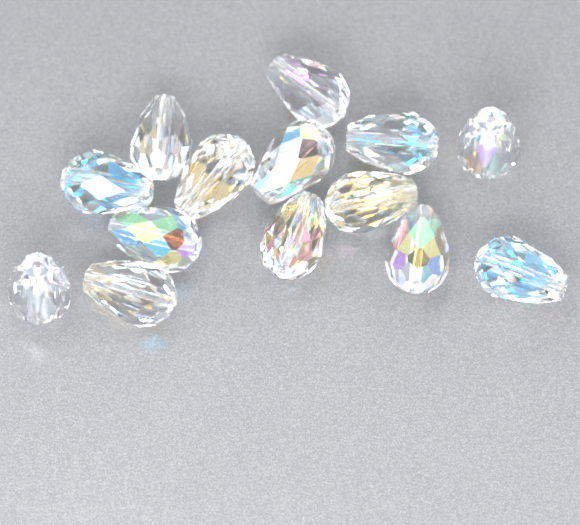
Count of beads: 14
